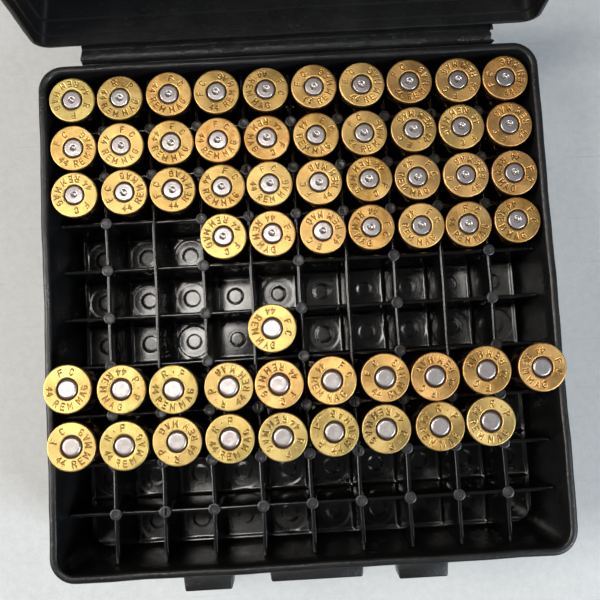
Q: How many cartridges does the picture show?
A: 57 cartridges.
